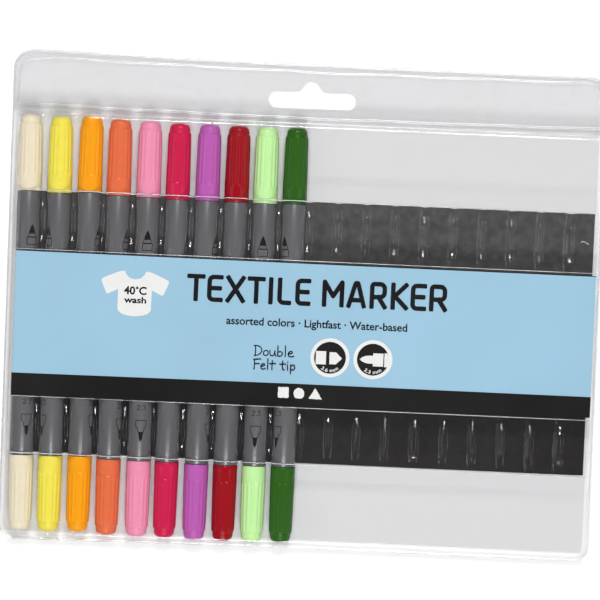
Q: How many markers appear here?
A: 10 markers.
